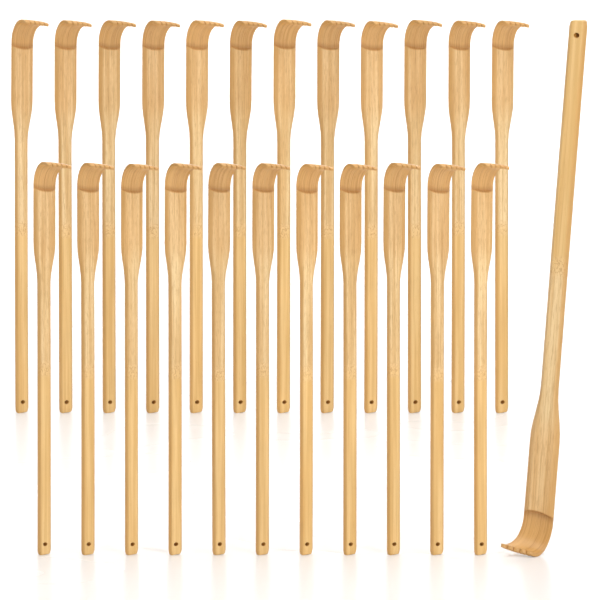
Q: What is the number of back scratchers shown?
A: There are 24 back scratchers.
